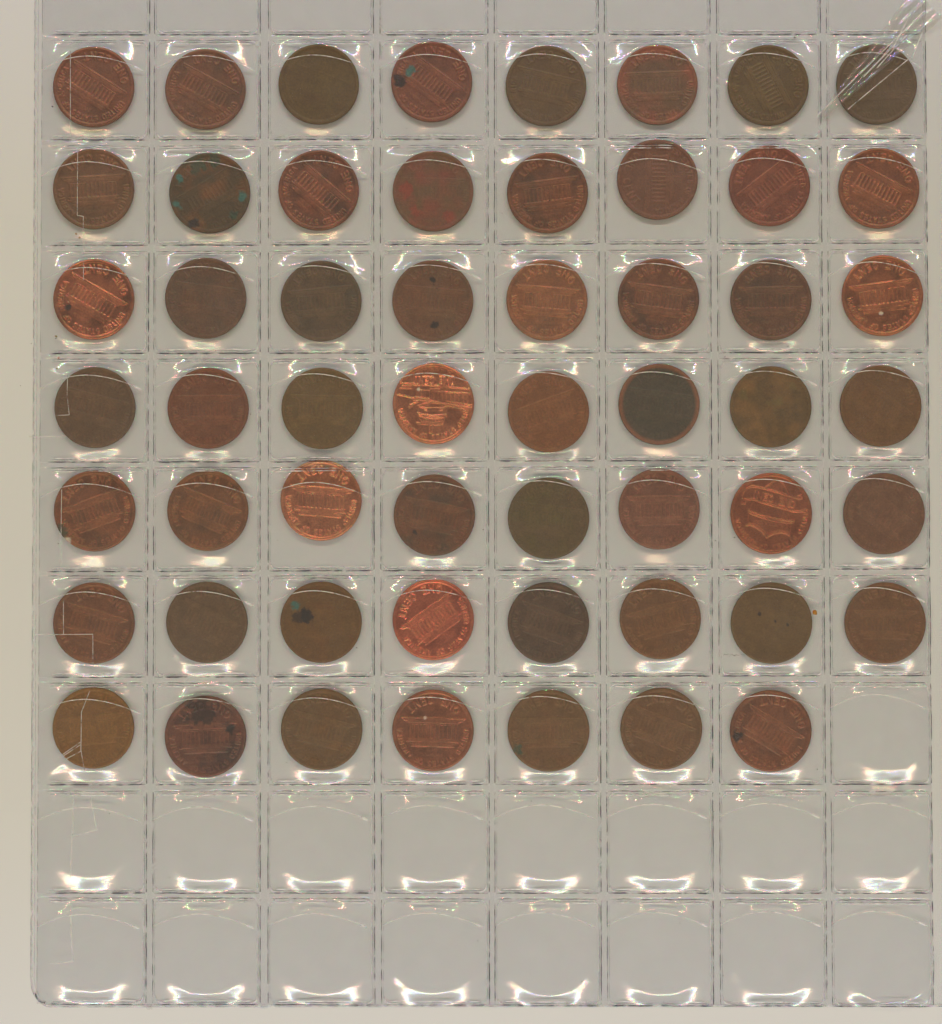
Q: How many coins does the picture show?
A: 55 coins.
